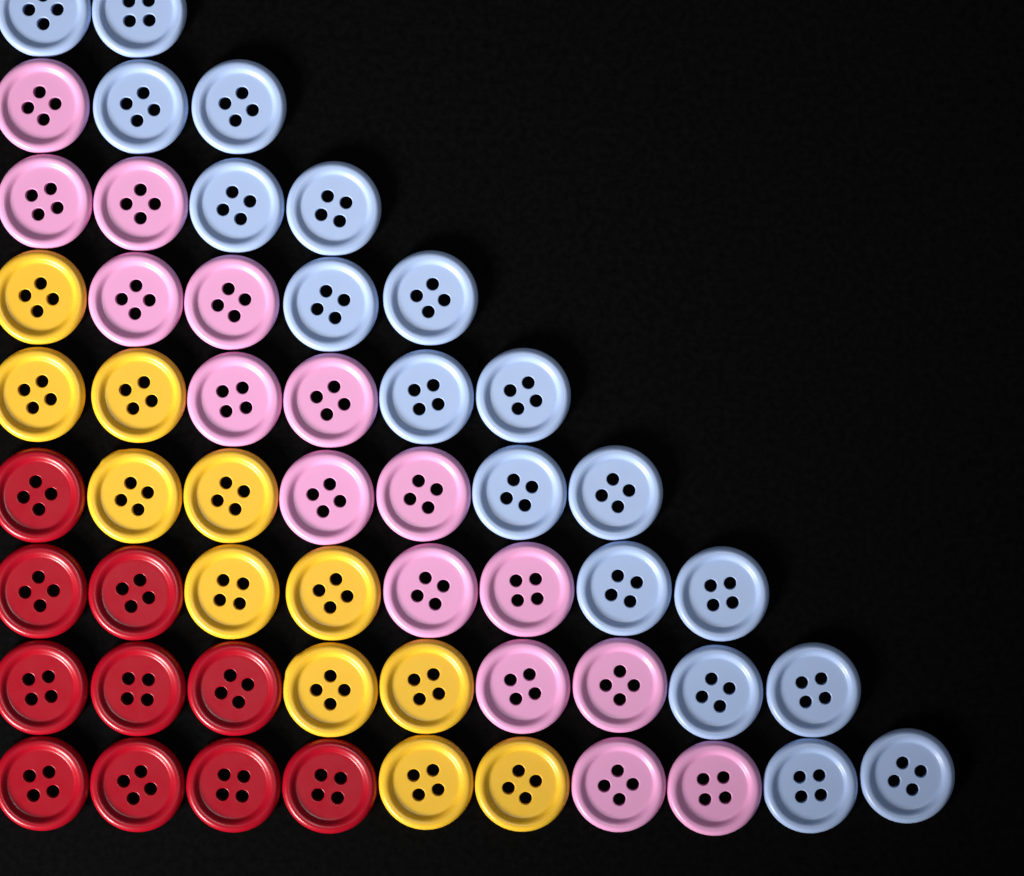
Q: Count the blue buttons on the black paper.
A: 18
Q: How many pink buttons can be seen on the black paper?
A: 15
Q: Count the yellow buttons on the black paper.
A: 11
